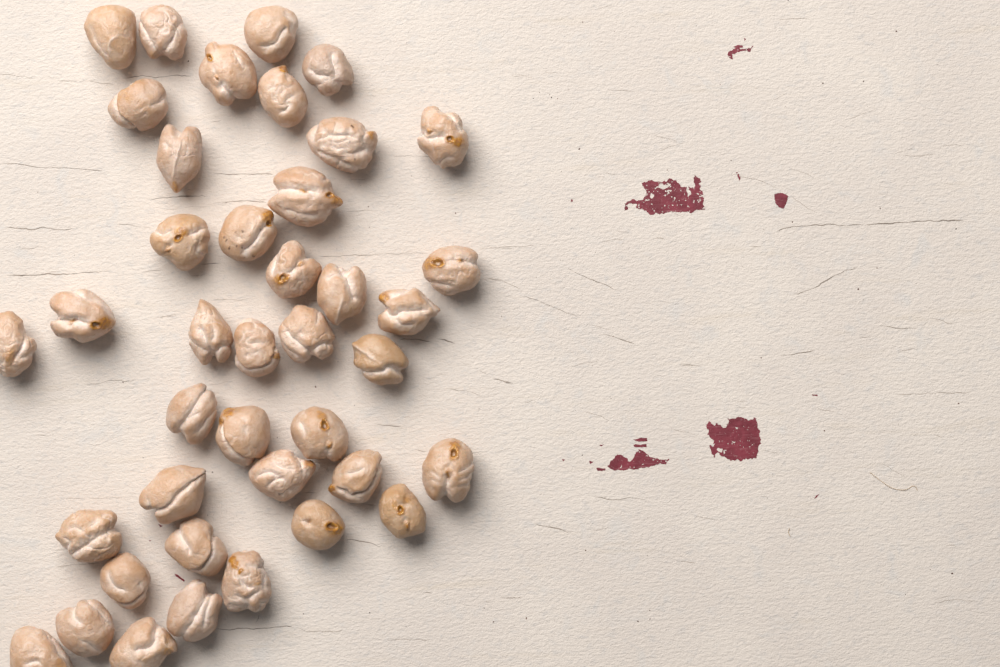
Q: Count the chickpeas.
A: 40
